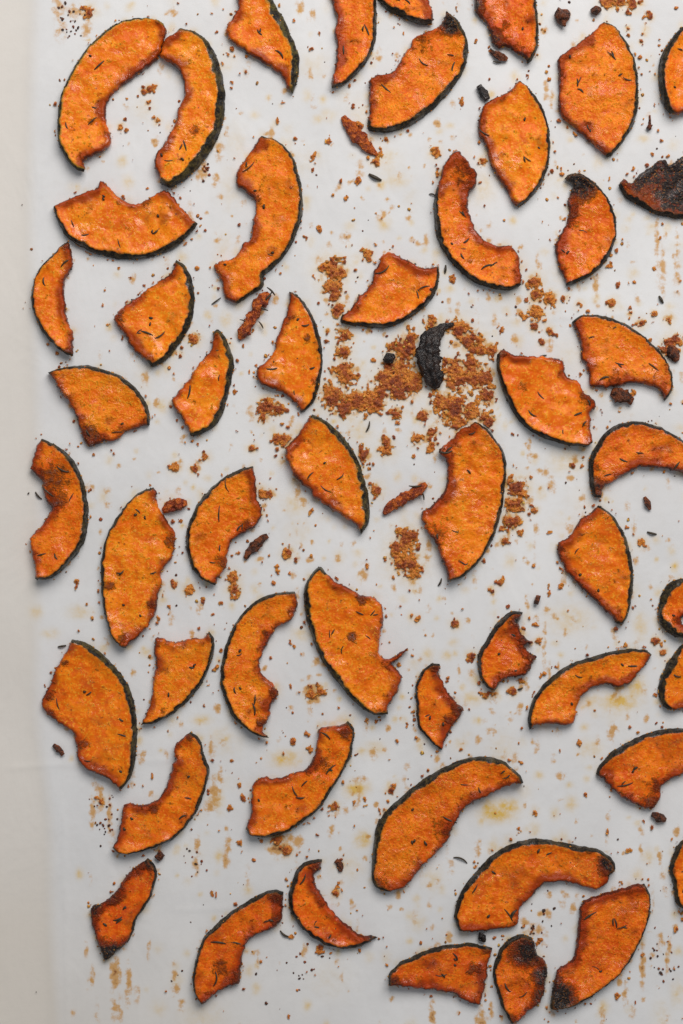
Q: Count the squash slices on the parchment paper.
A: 51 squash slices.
